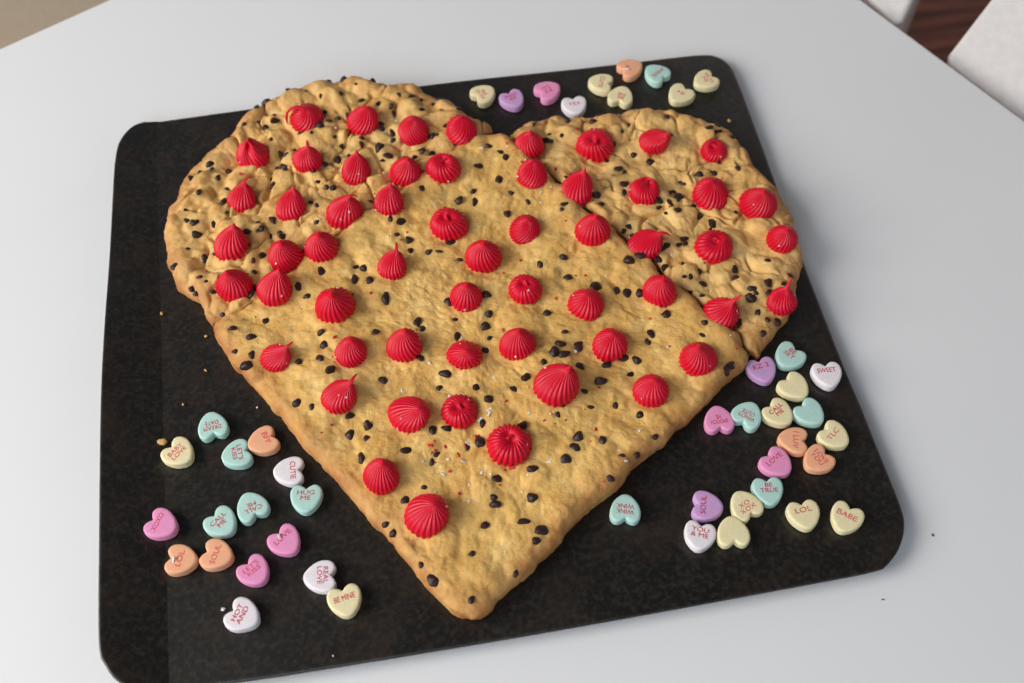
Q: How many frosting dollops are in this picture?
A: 57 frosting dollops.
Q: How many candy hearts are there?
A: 46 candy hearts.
